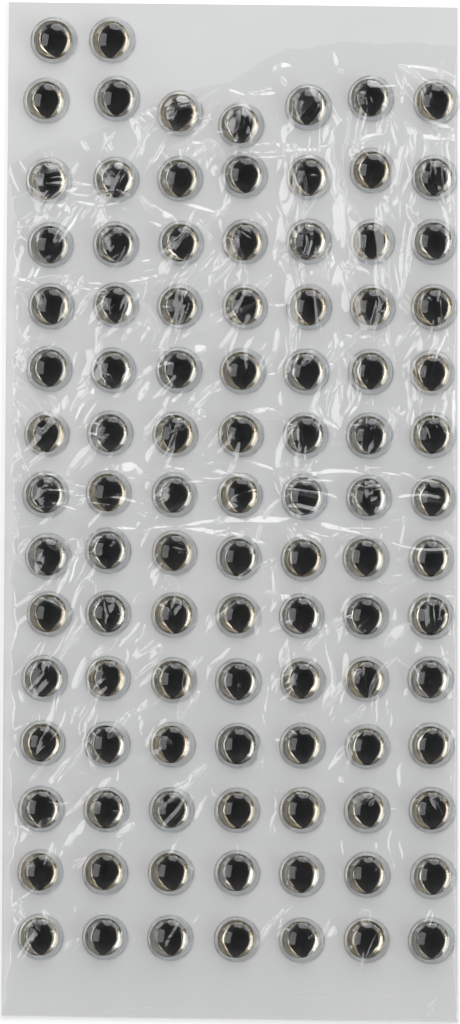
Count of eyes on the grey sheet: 100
